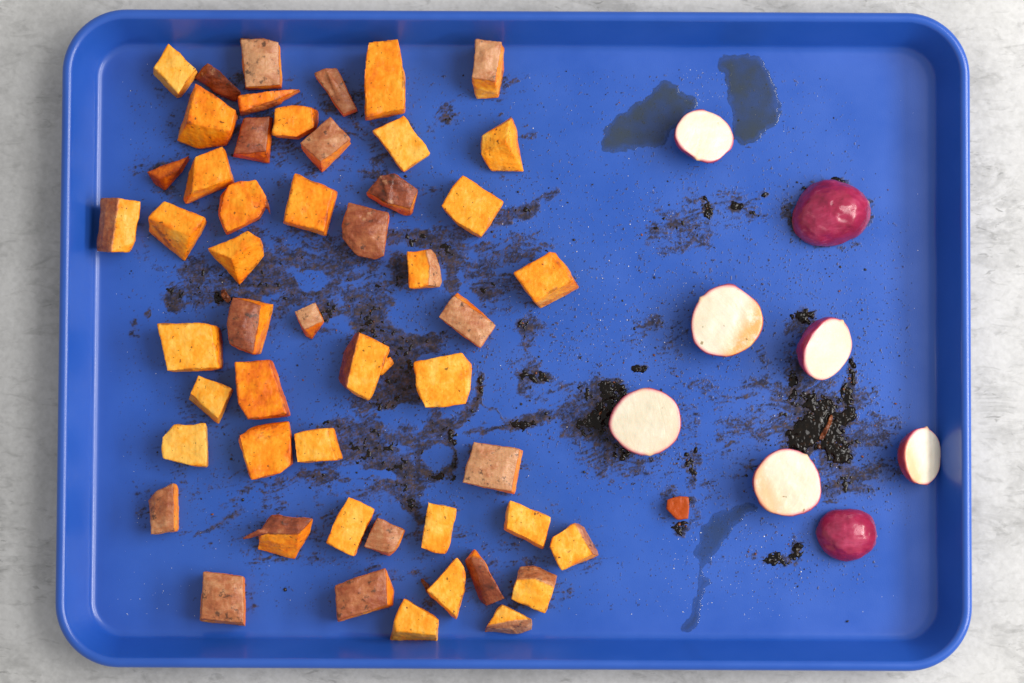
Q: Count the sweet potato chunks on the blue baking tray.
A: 52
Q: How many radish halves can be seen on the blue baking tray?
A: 8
